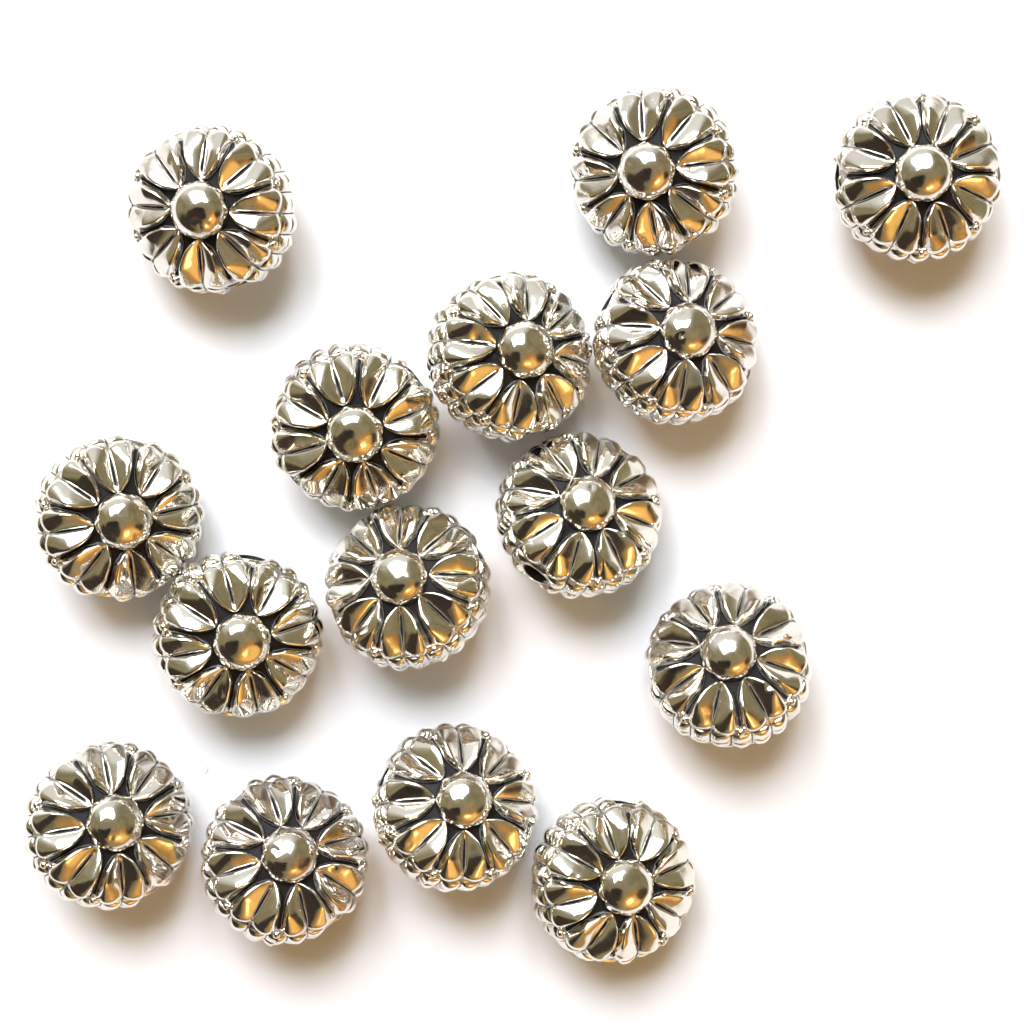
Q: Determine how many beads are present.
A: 15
